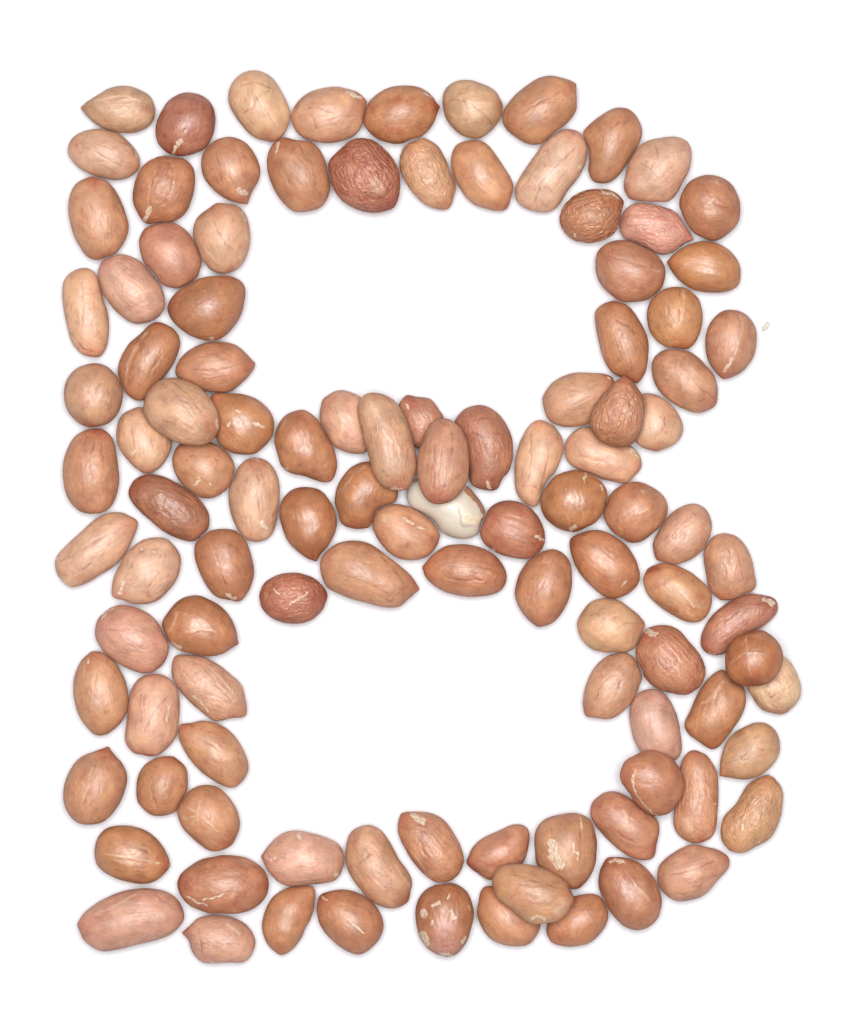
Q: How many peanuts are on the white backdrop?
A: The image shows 110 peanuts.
